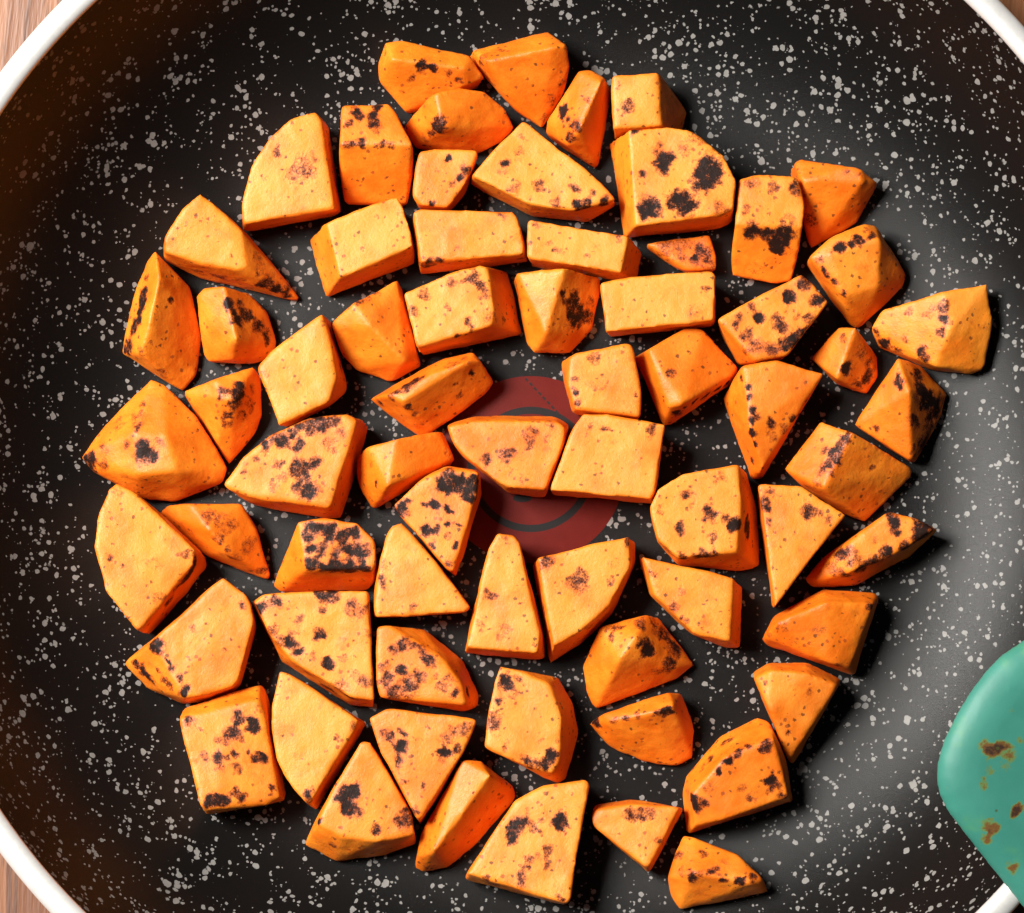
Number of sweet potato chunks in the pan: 68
